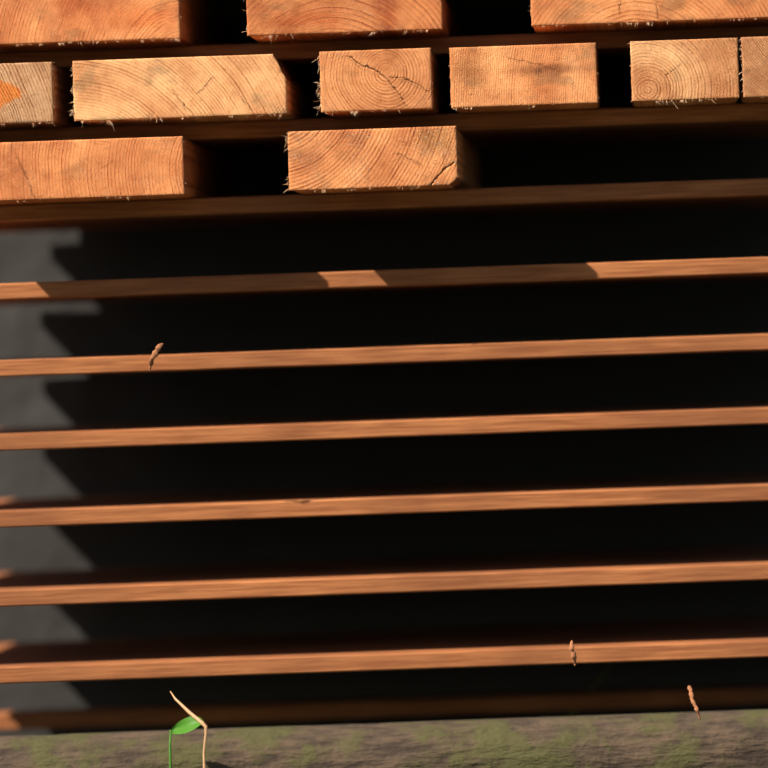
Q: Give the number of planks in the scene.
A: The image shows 11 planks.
